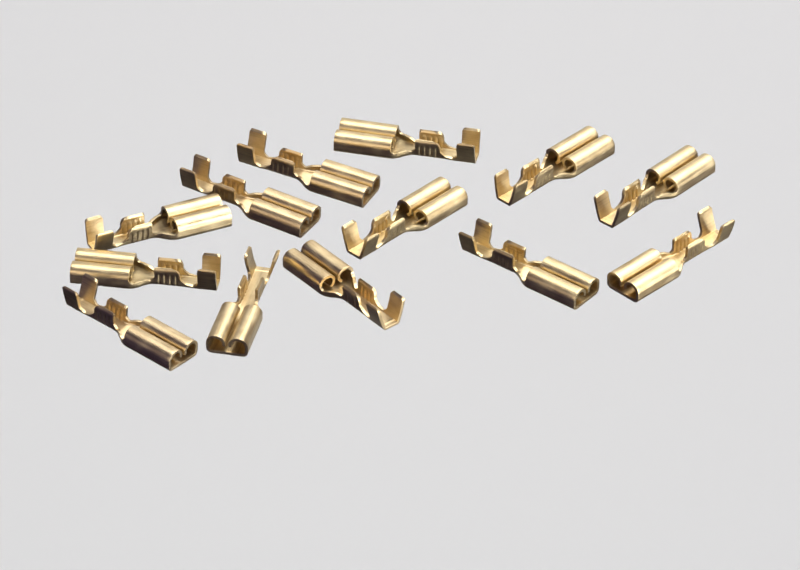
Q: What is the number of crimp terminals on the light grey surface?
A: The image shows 13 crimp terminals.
